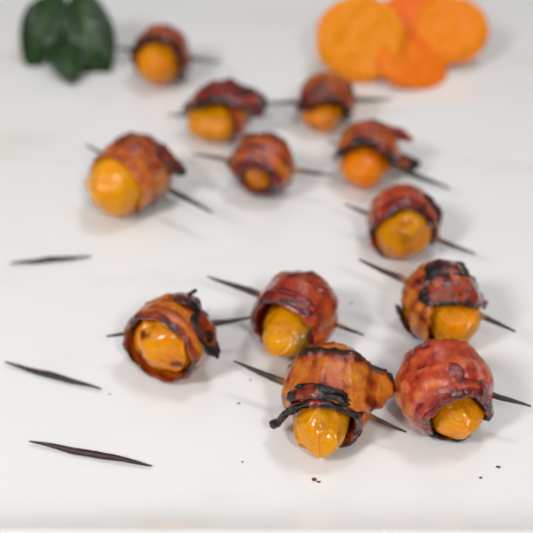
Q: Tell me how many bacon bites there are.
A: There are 12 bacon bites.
